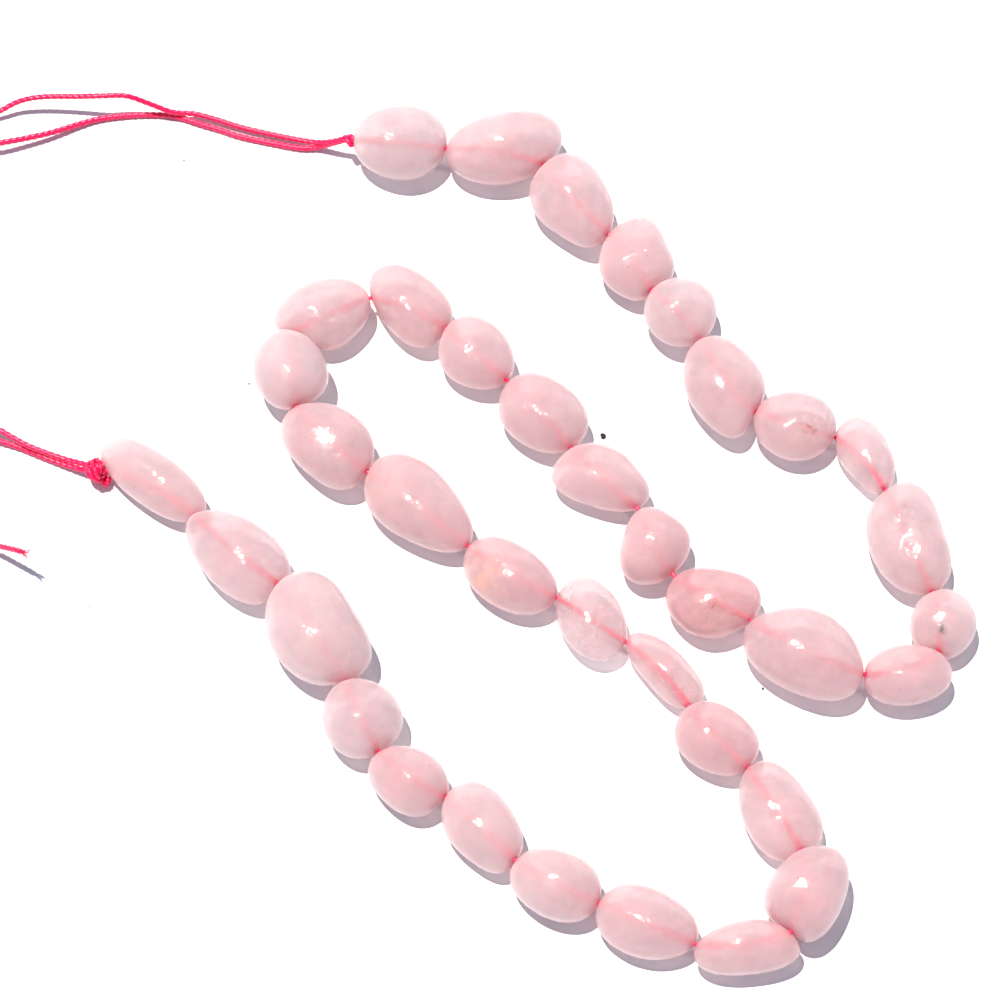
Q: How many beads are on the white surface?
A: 37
